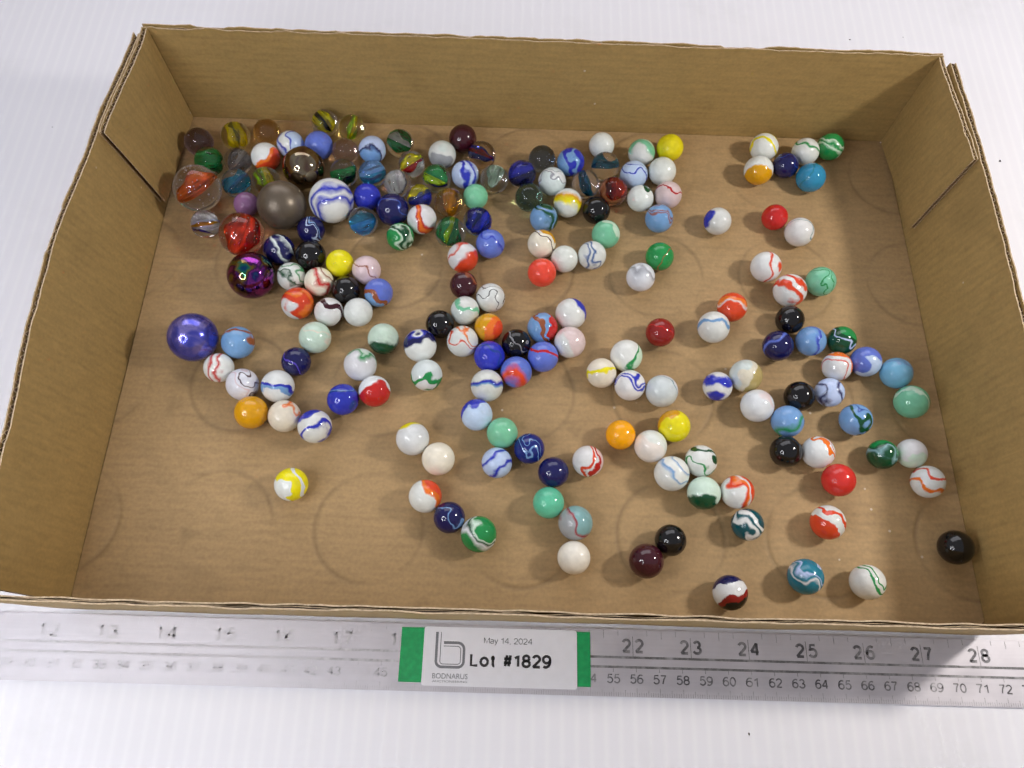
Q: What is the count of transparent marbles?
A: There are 32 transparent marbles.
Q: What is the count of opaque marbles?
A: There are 151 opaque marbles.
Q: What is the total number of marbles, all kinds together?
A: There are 183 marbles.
